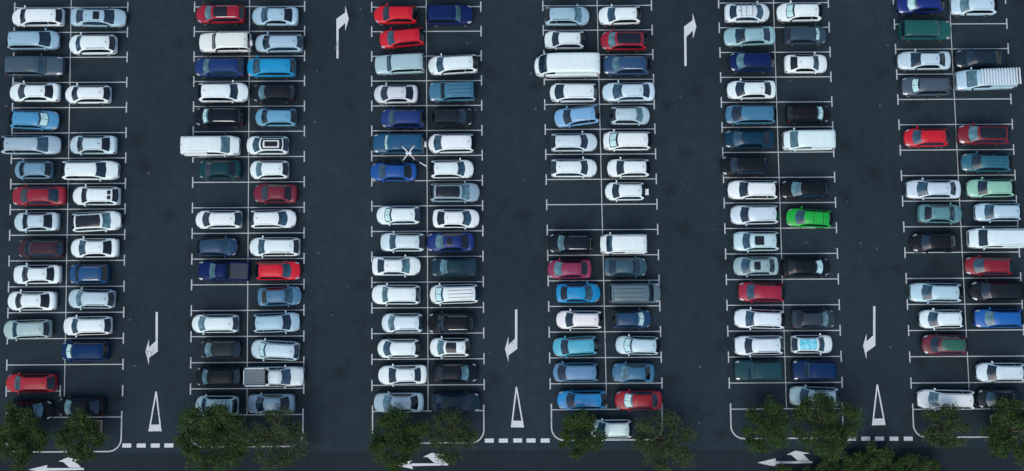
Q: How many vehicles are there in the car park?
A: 170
